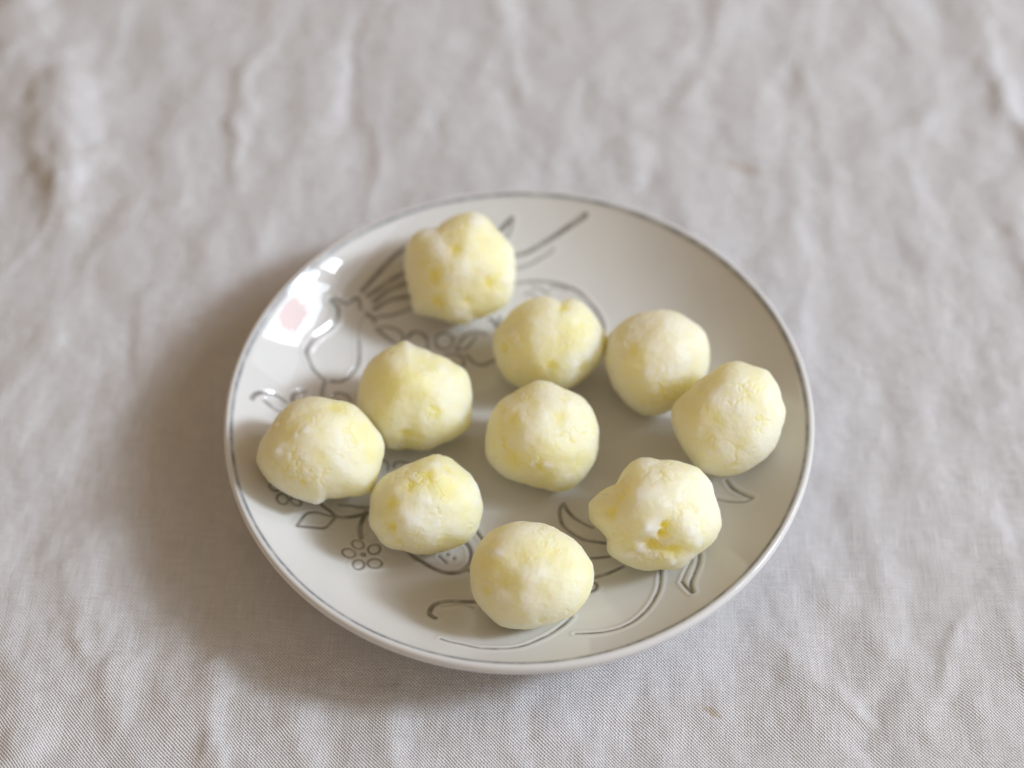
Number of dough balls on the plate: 10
